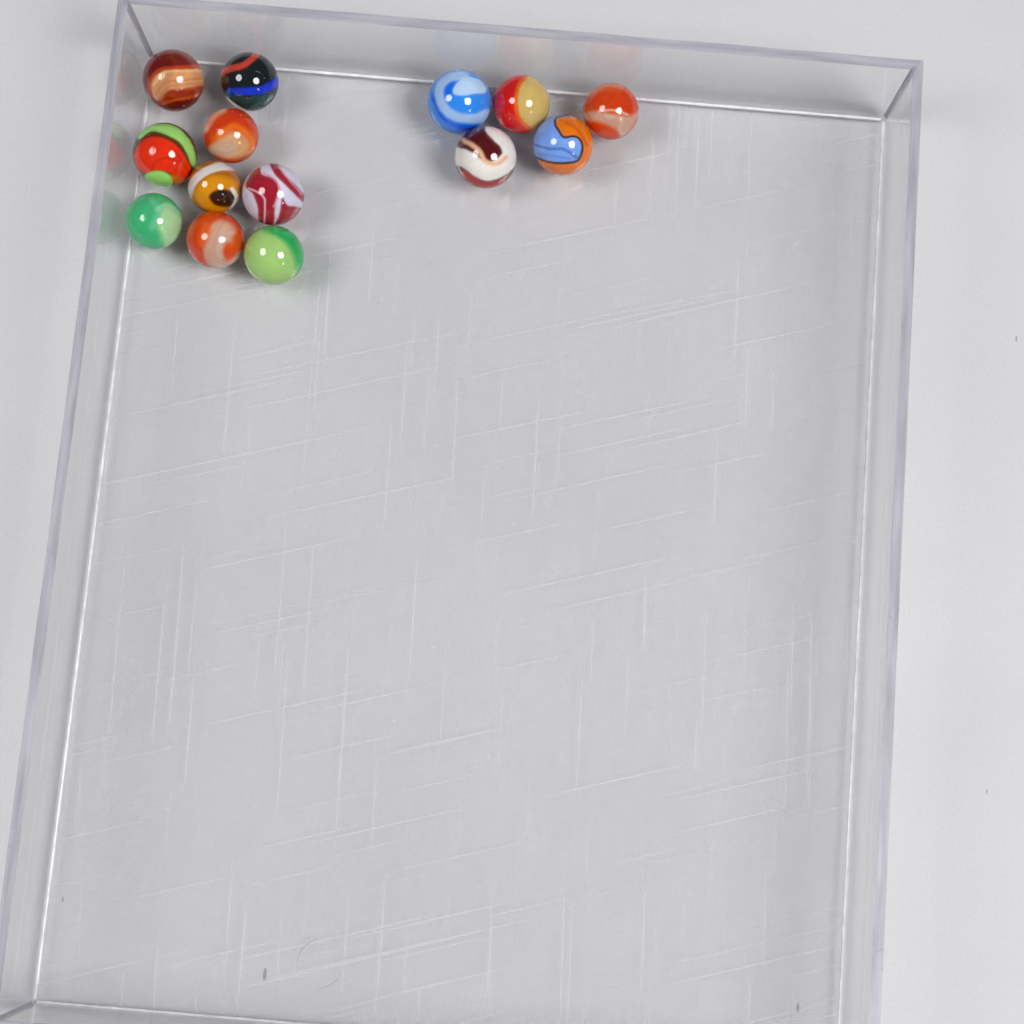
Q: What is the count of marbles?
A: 14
